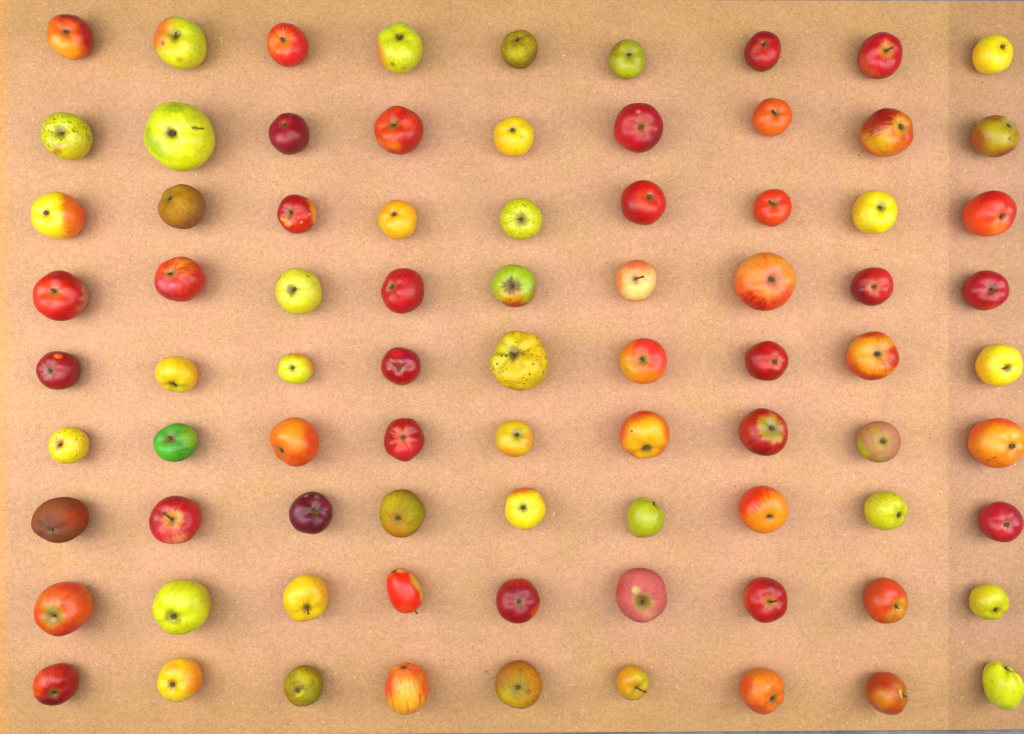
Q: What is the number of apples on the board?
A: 81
